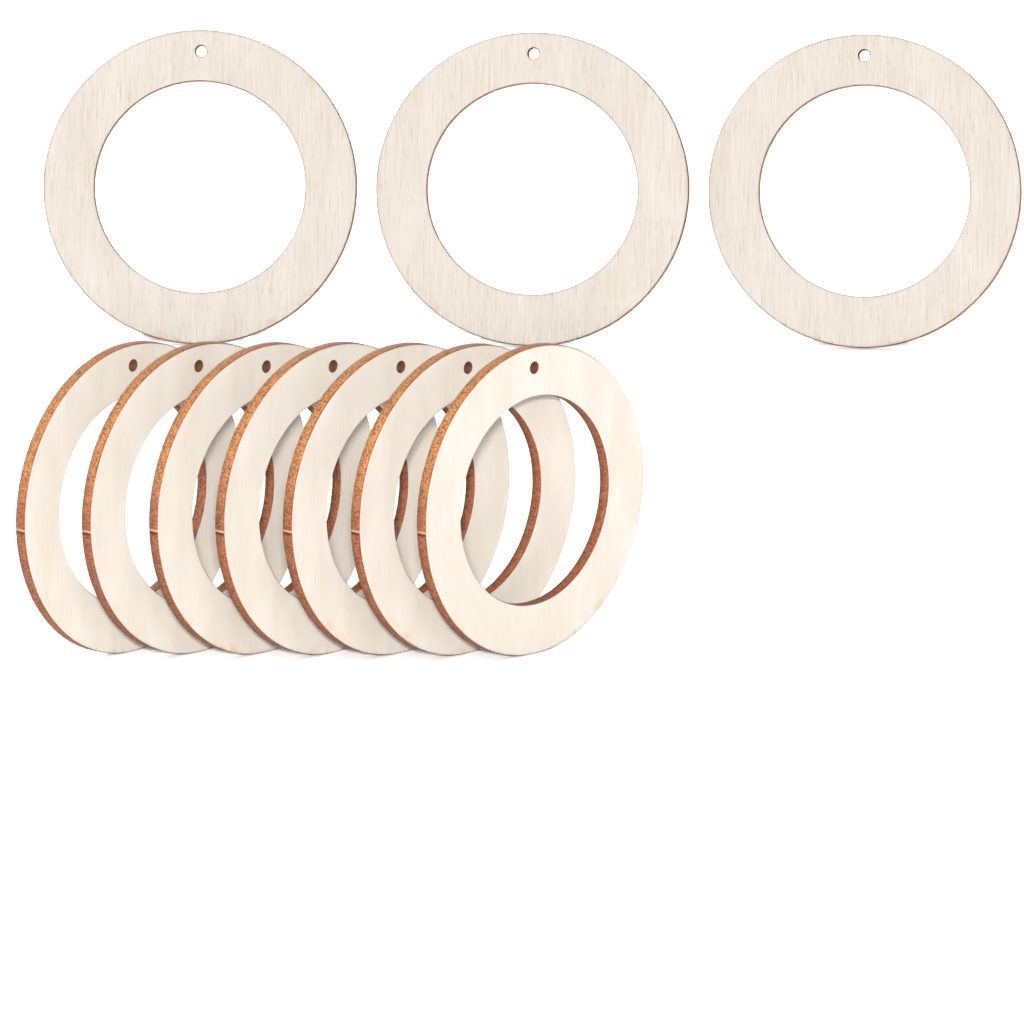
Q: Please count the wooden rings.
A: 10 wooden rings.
